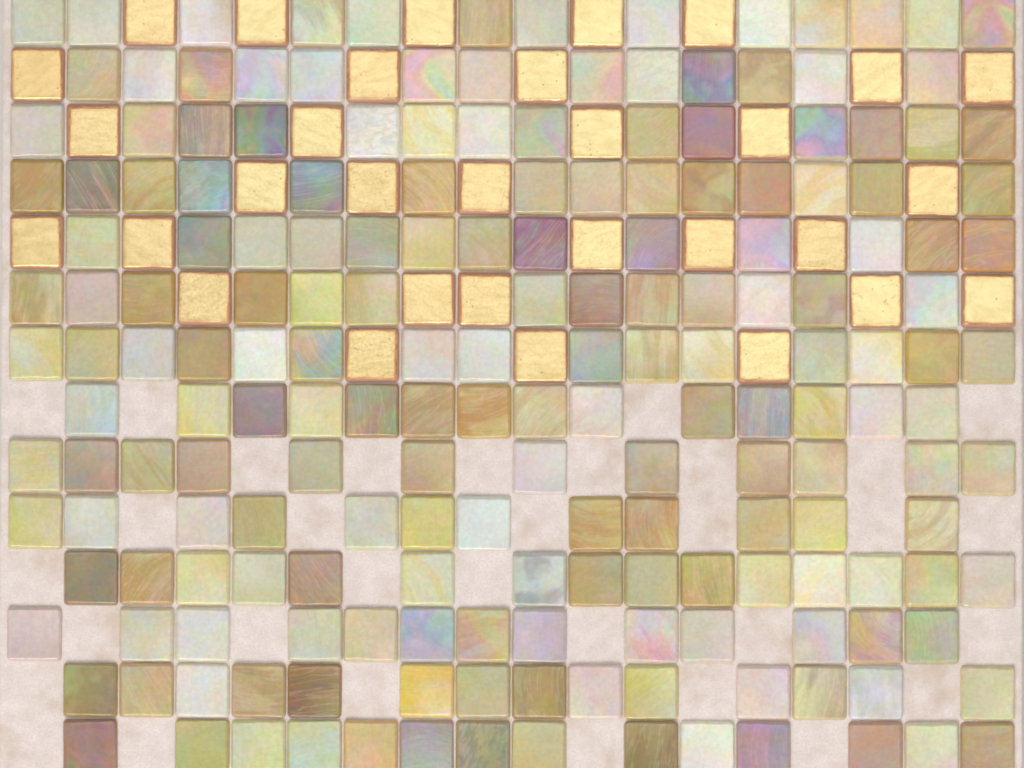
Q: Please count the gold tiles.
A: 31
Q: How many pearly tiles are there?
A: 189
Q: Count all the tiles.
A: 220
